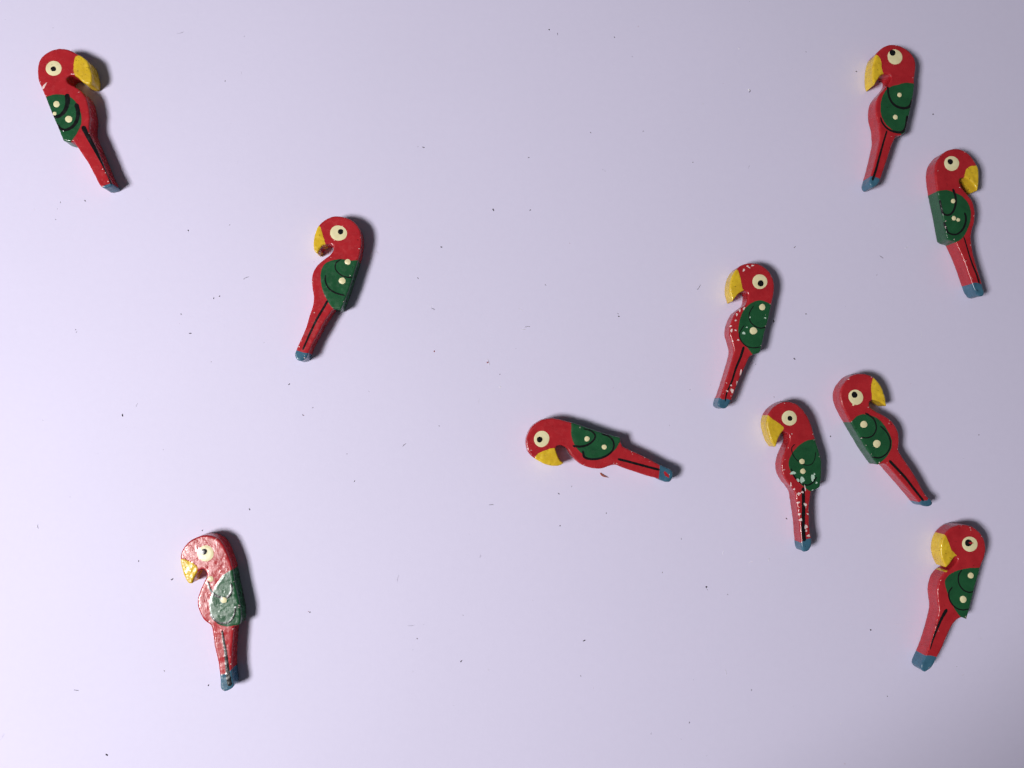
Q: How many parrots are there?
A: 10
